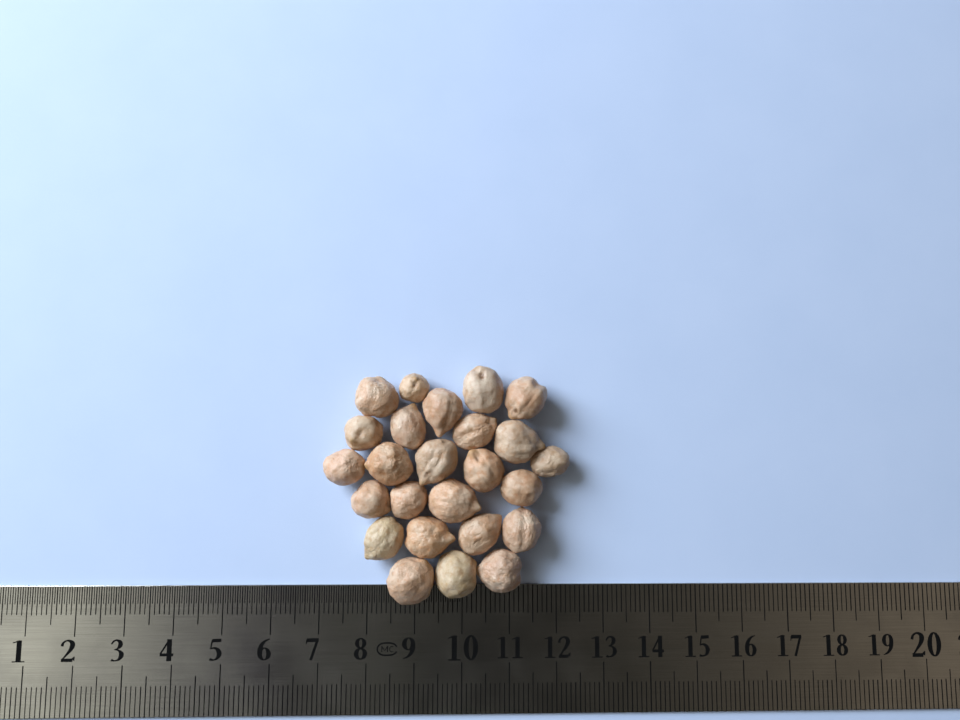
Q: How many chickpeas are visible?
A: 25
